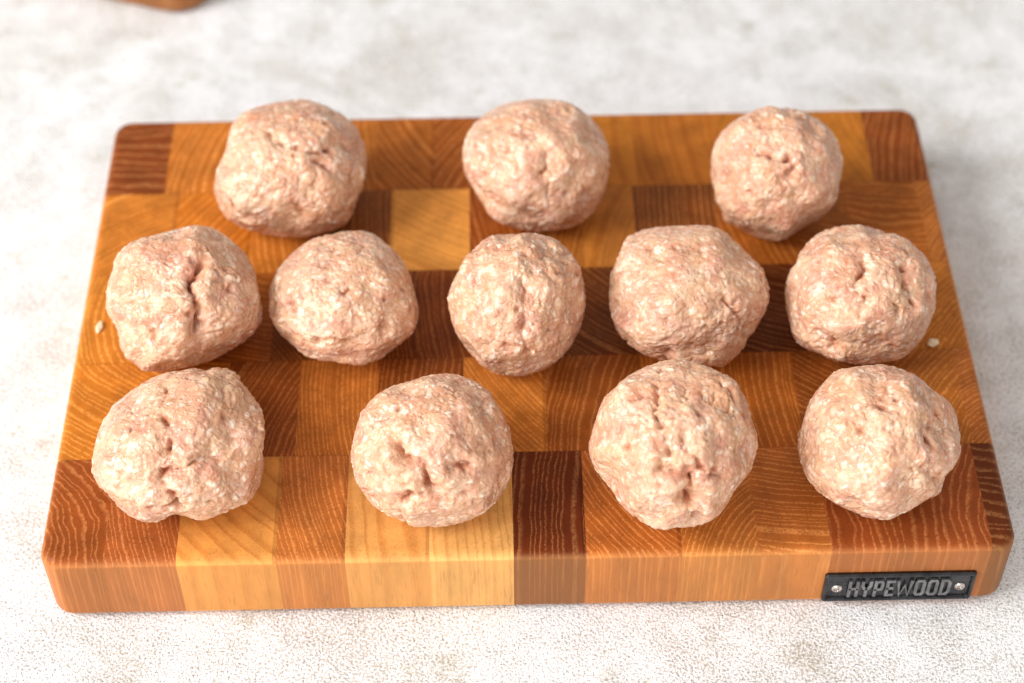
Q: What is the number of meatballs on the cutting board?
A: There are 12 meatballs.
